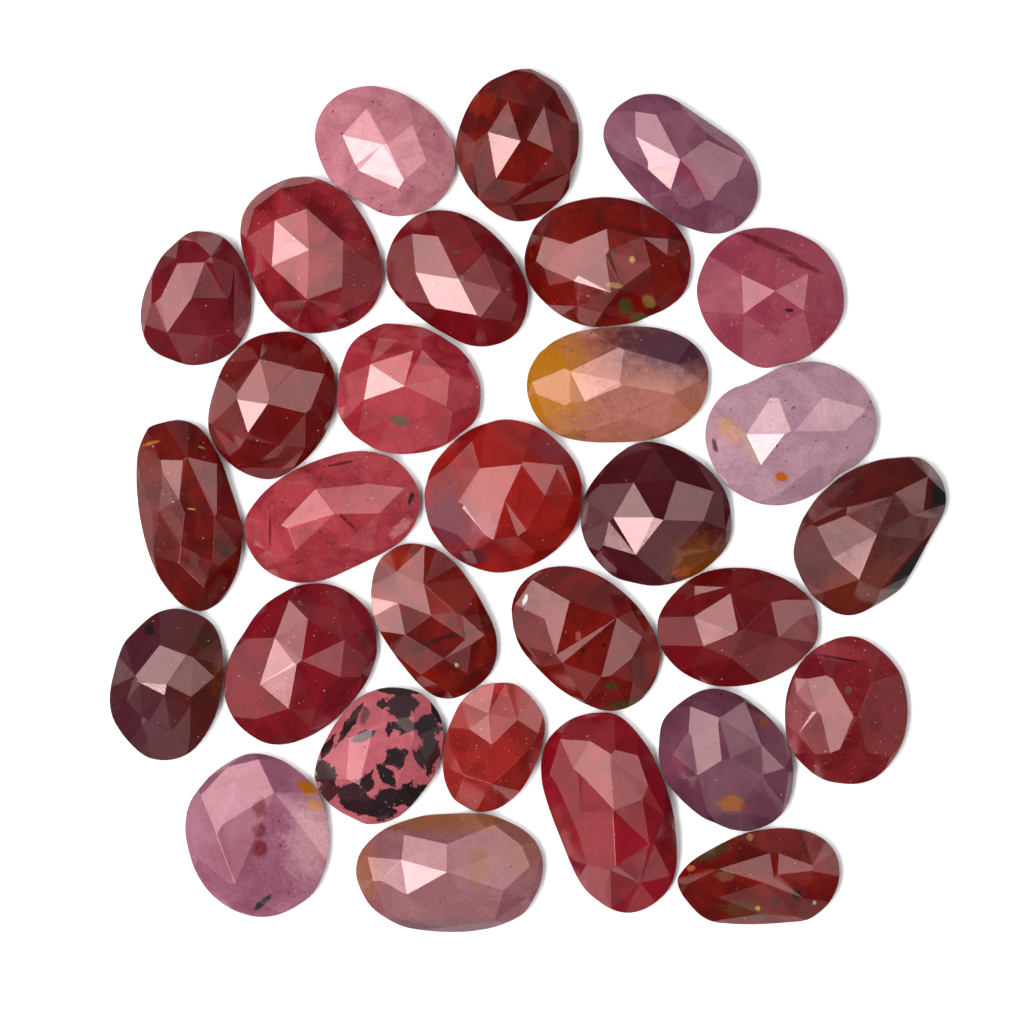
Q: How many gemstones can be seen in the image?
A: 30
